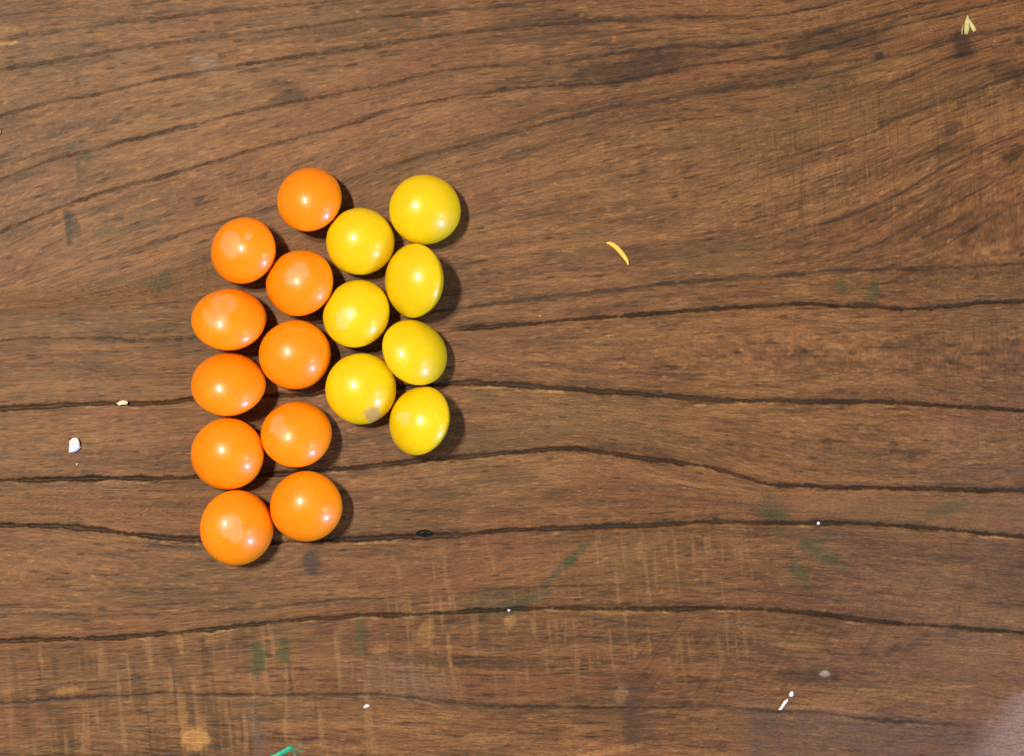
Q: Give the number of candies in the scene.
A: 17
